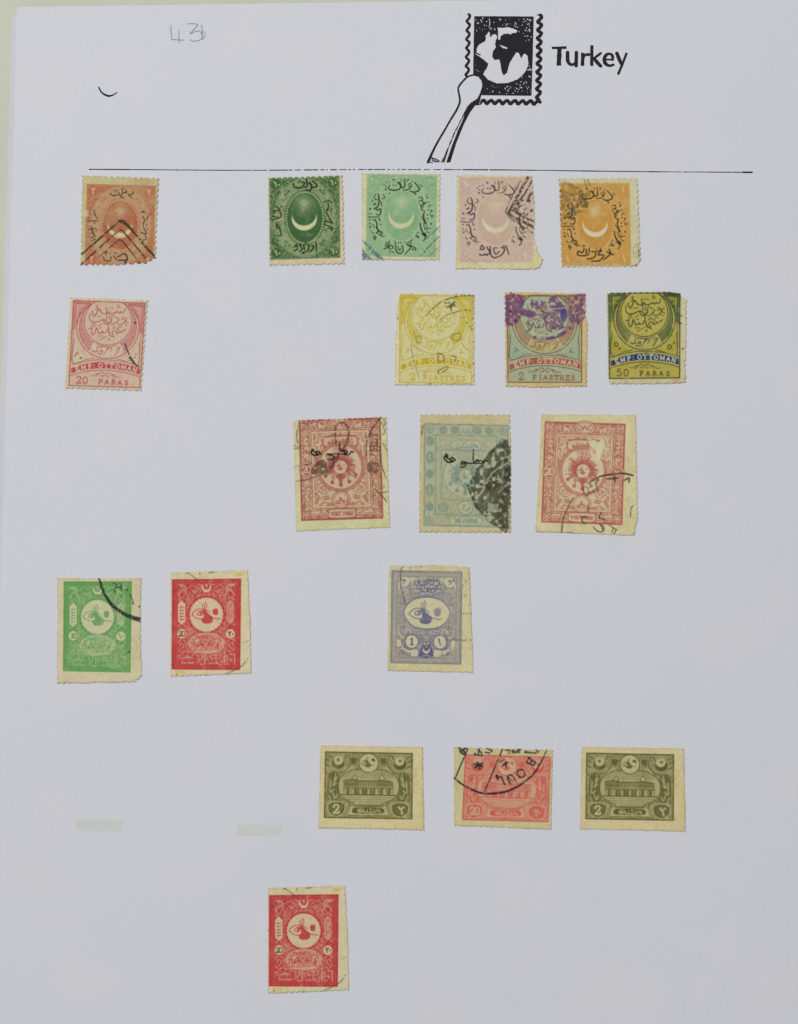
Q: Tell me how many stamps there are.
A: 19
